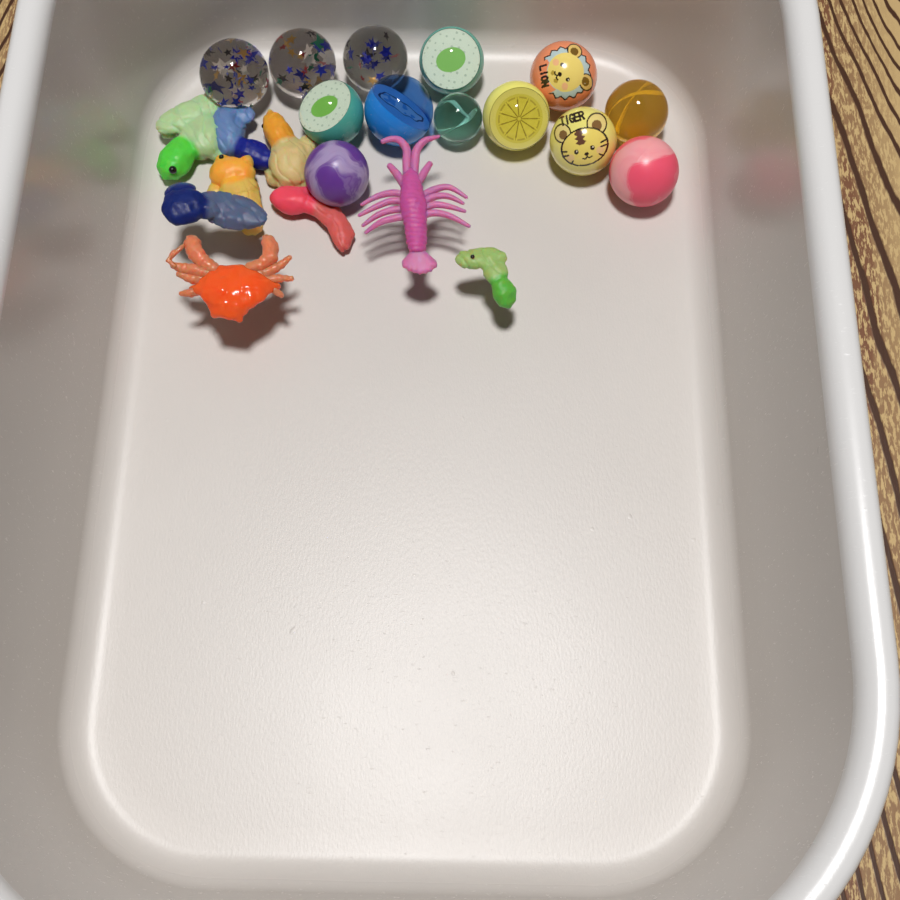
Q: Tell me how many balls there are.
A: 13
